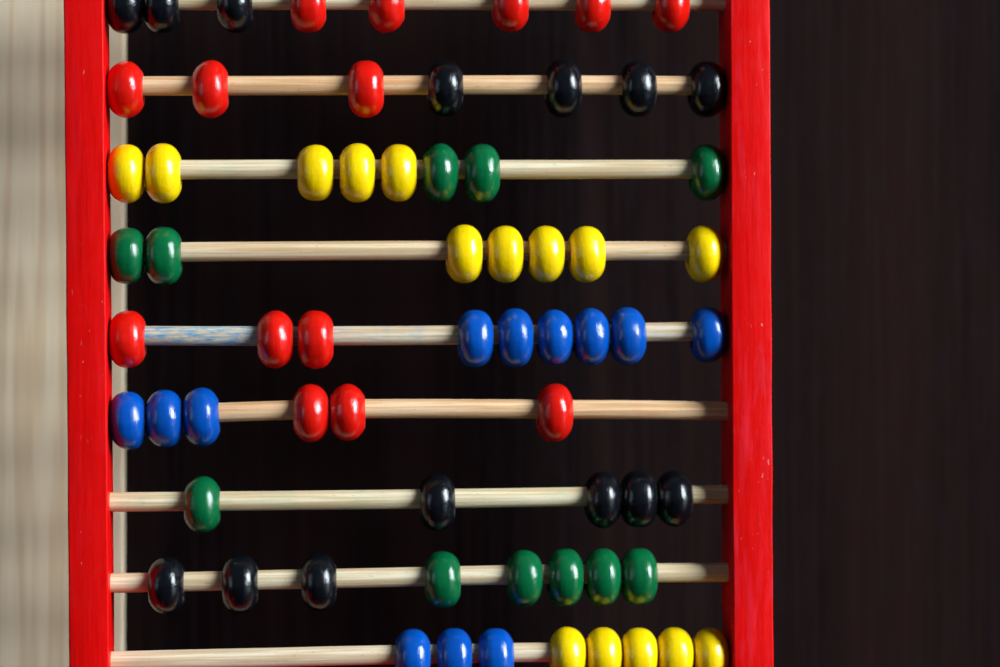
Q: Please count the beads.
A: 66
